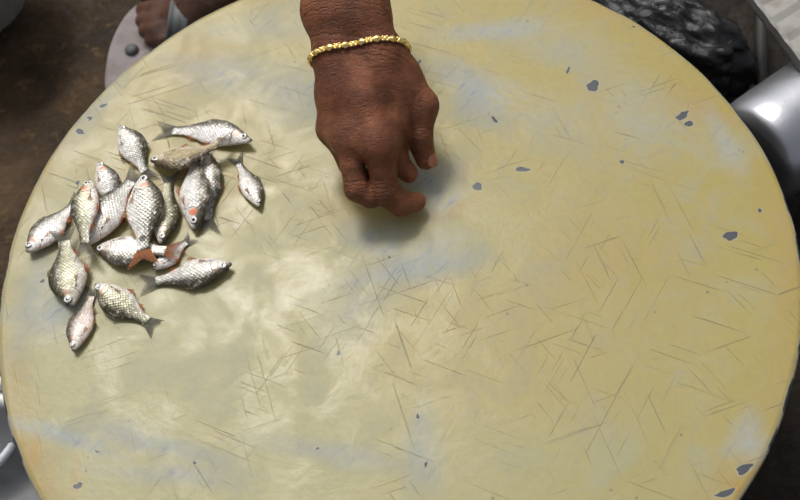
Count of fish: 18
